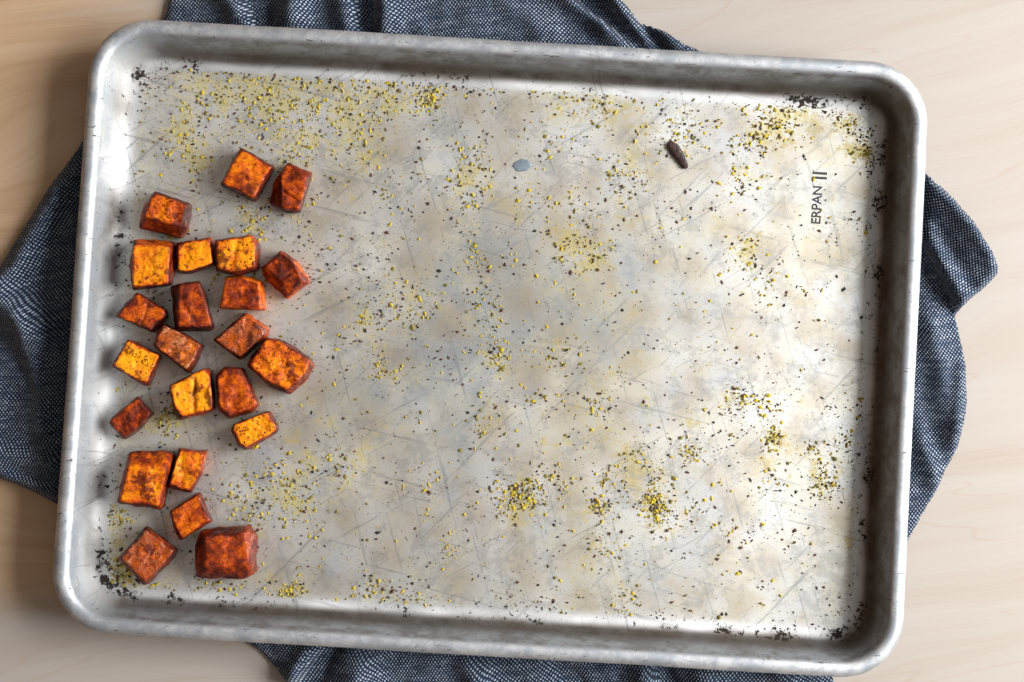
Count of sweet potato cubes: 23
